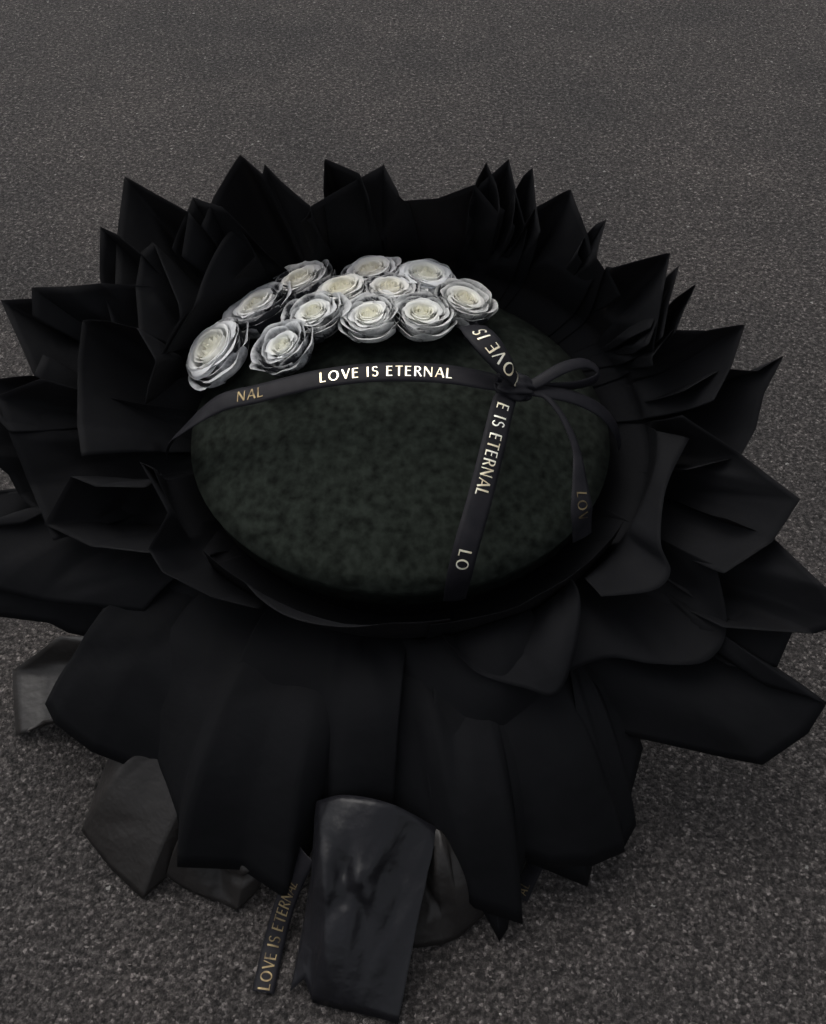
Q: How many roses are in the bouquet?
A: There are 12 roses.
